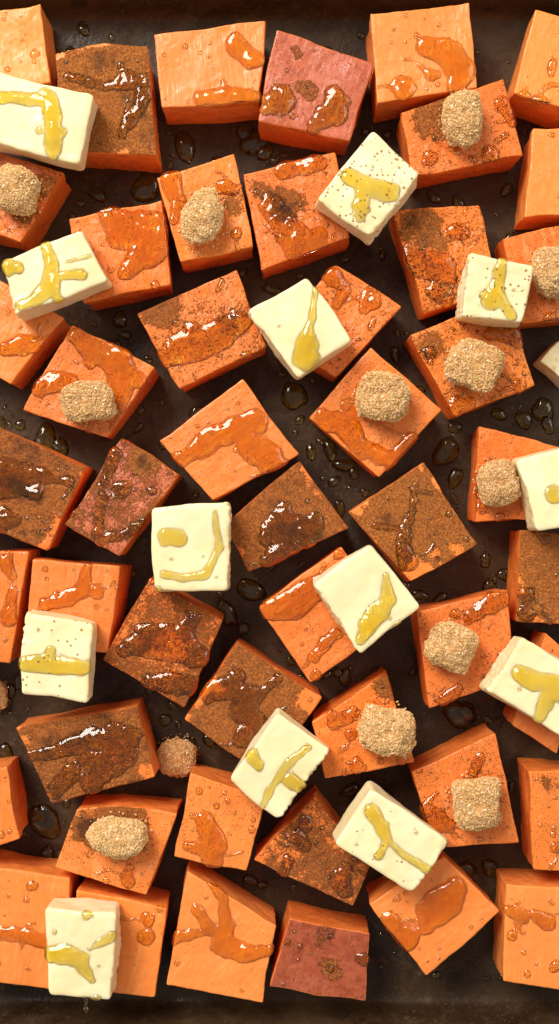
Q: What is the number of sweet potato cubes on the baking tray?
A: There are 48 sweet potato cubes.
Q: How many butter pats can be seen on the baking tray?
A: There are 14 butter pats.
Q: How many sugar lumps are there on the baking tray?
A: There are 14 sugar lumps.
